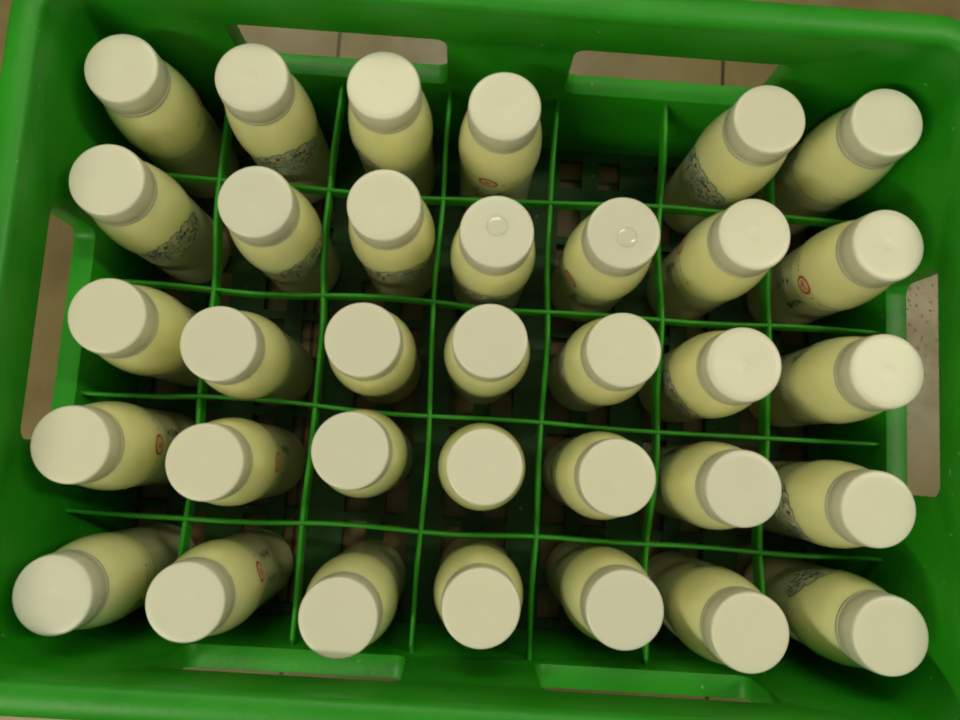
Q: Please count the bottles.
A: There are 34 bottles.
